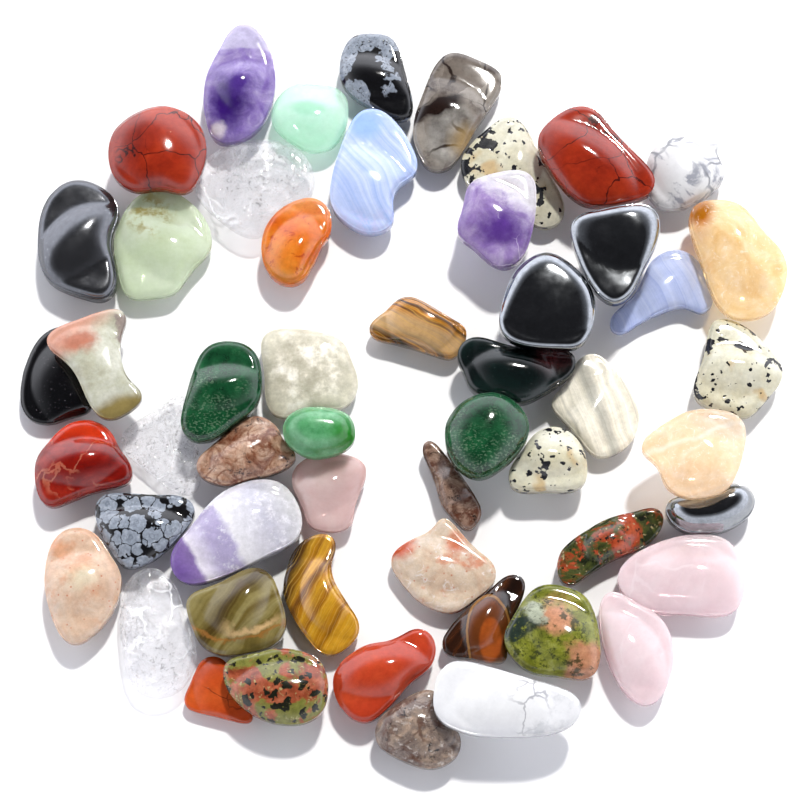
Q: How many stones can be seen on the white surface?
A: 53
